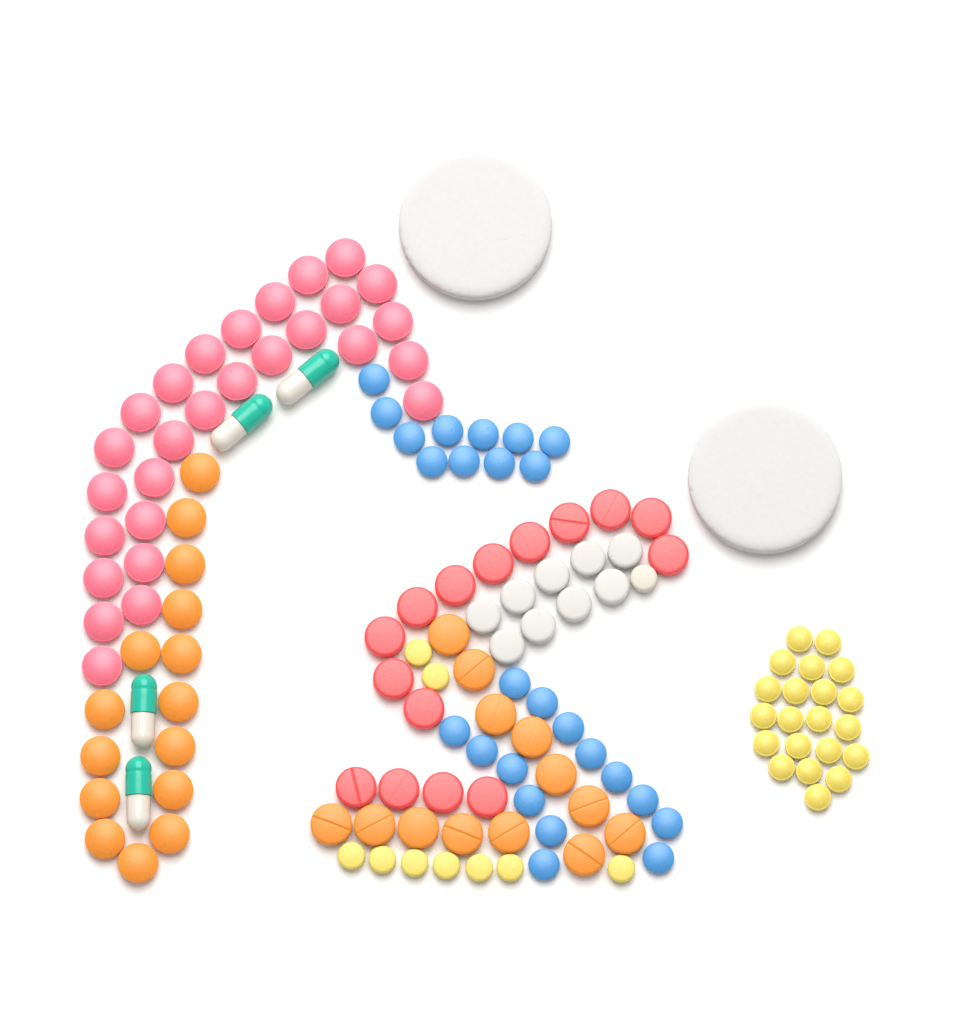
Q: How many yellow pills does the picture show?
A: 30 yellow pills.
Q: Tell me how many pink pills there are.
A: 28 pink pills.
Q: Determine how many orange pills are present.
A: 28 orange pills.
